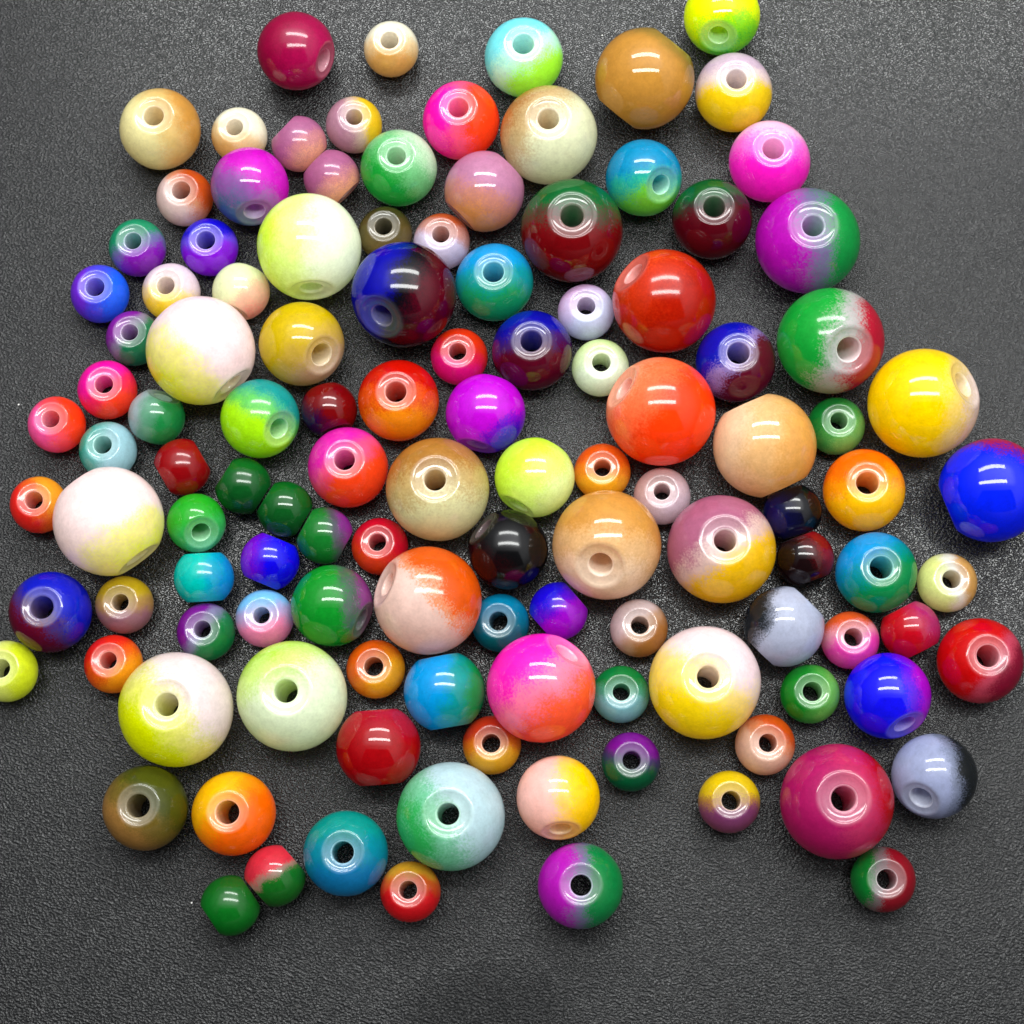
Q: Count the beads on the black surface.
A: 119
